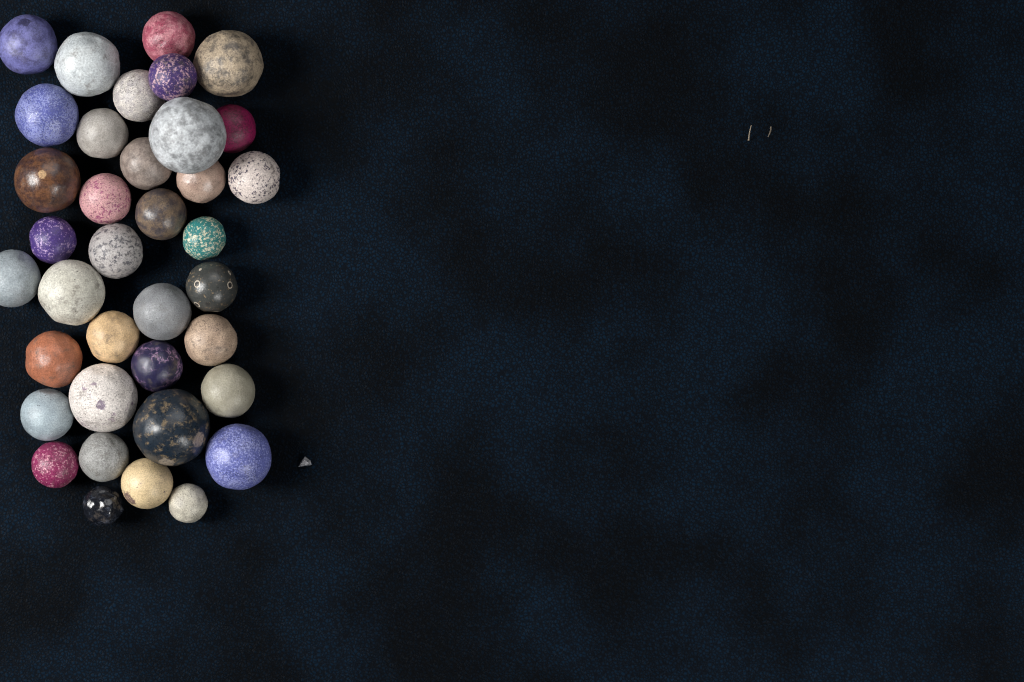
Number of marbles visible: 37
